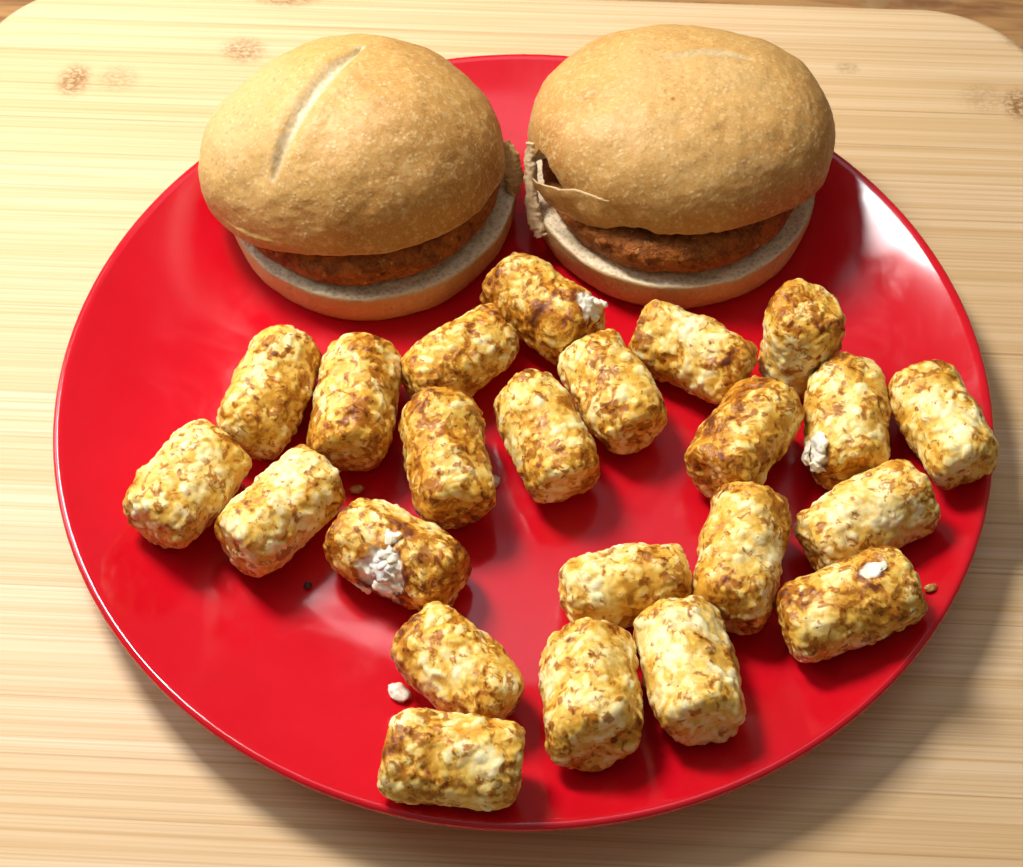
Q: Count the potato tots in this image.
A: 23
